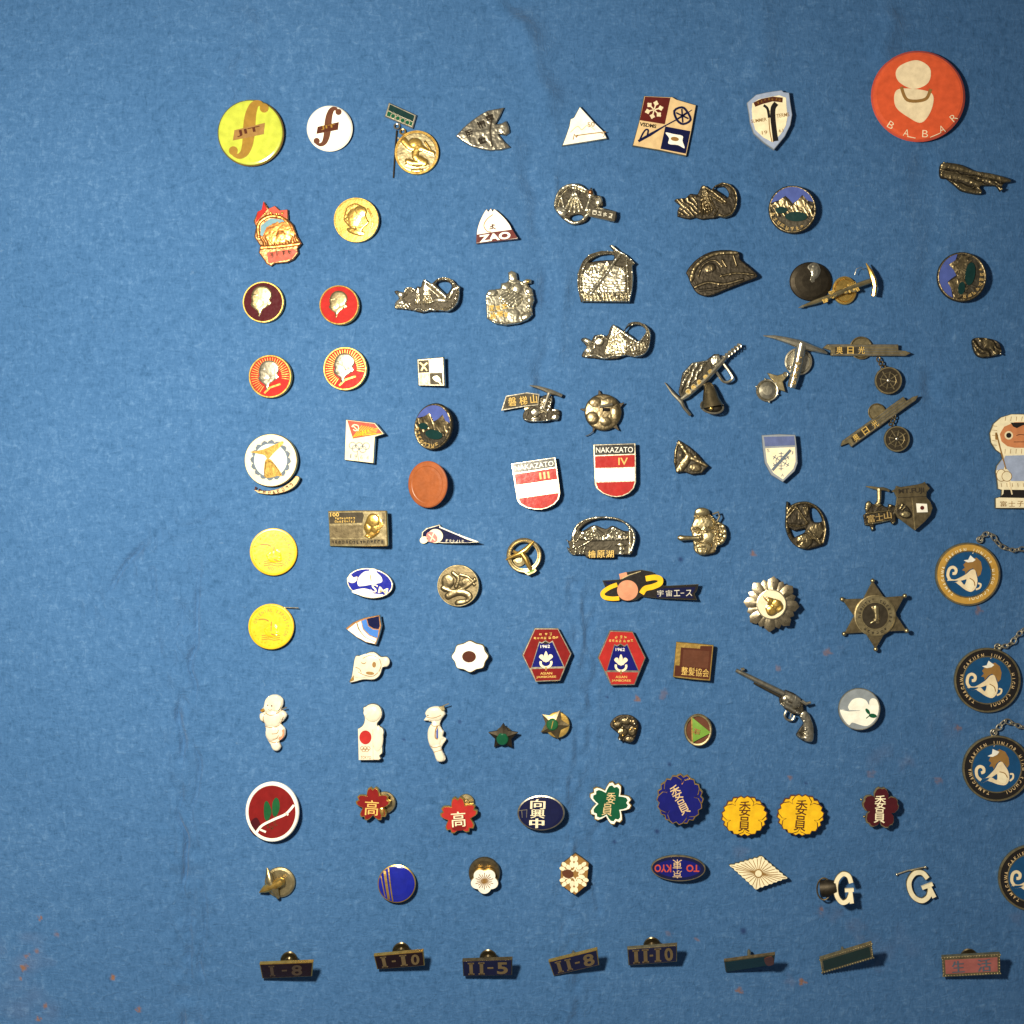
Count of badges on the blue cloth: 102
